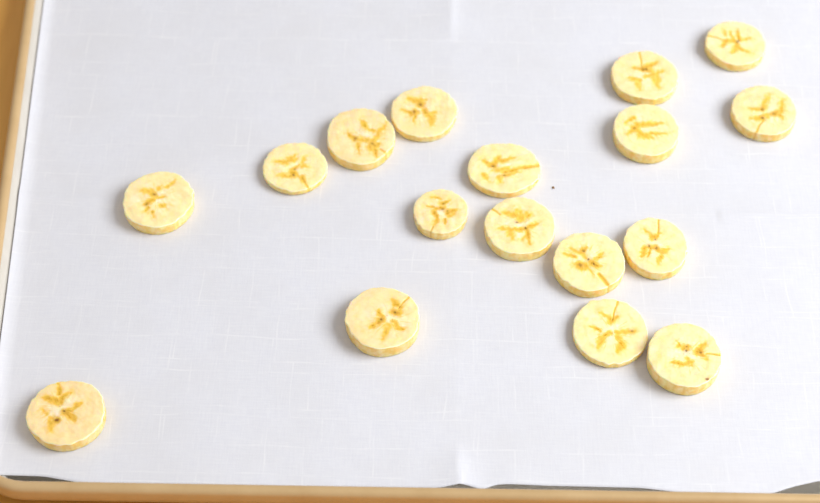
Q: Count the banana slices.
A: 17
